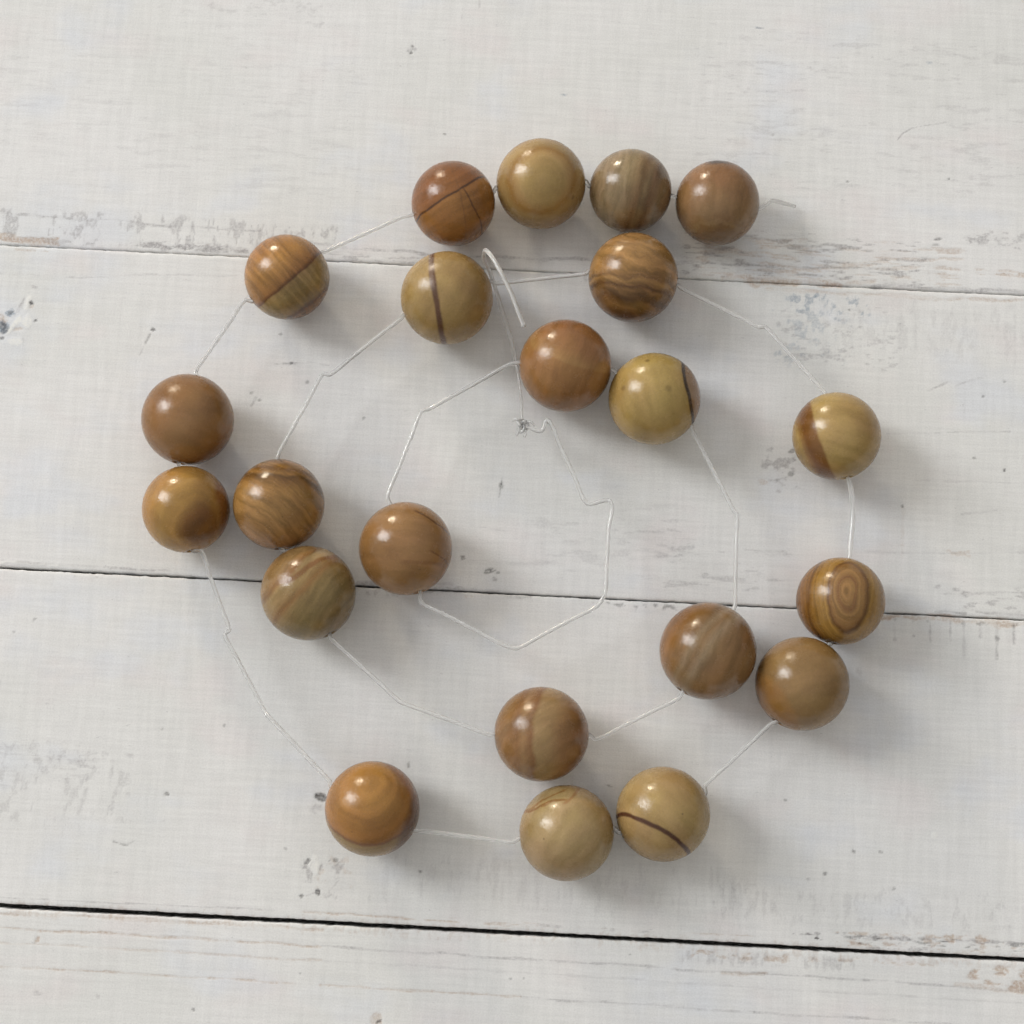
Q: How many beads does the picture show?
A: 22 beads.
